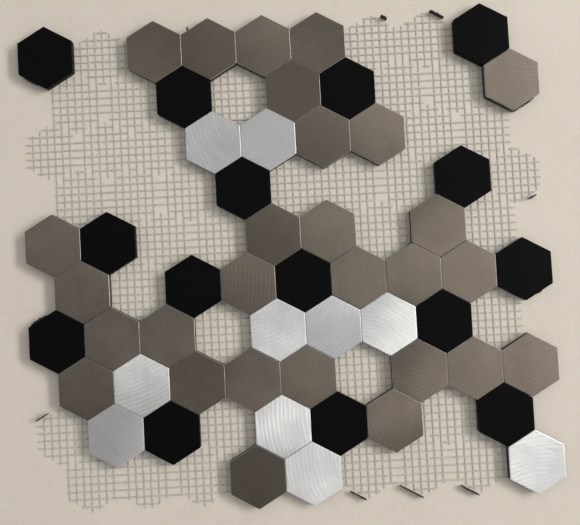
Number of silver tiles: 10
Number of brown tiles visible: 28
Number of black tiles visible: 15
